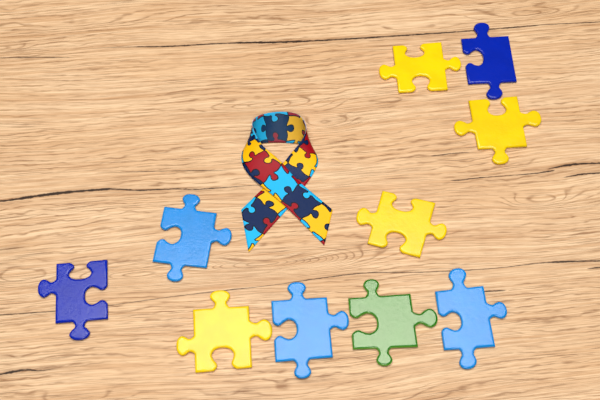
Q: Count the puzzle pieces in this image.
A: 10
